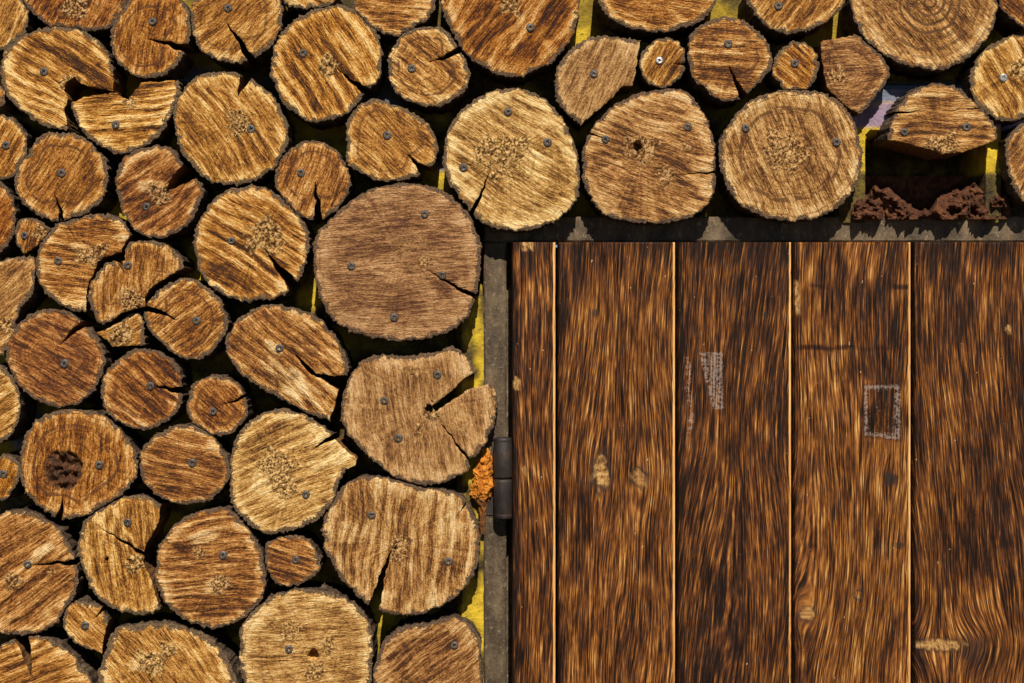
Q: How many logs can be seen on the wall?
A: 62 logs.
